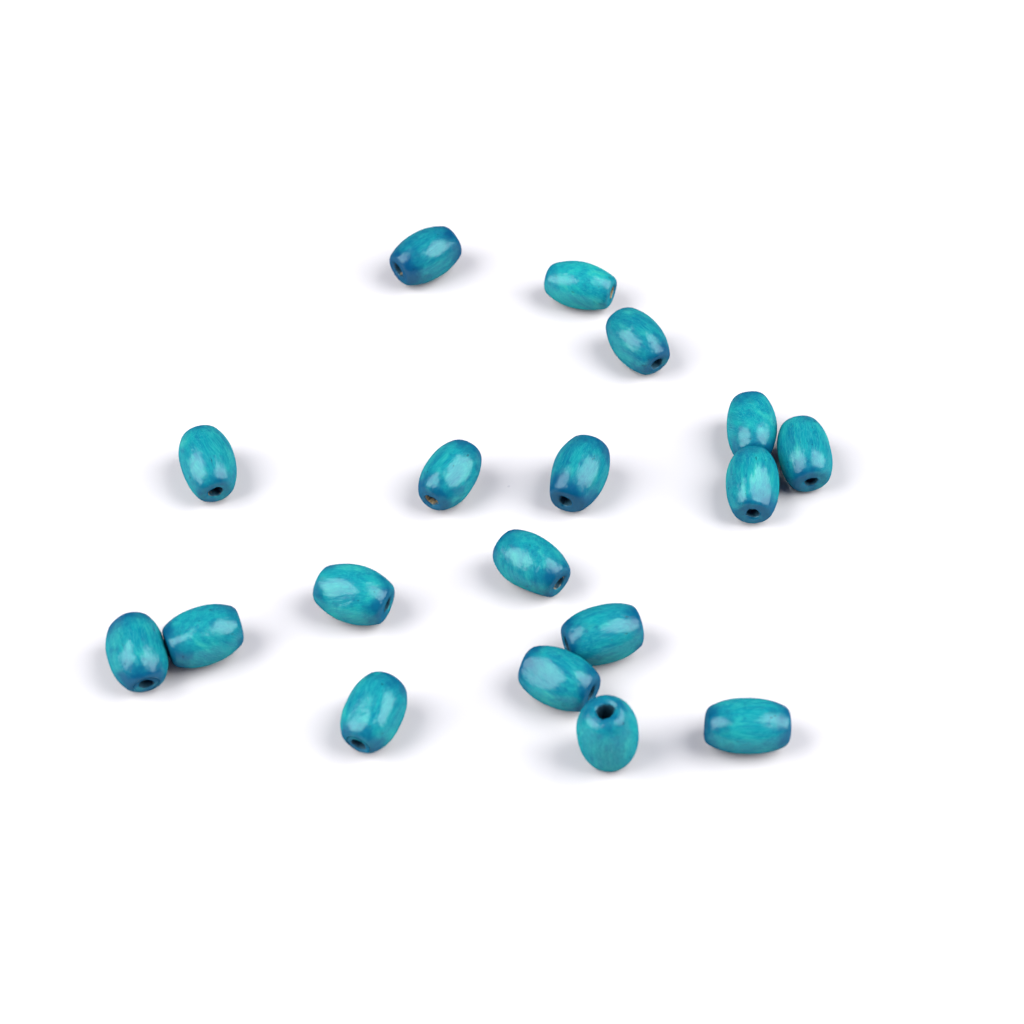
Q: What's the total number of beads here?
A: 18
